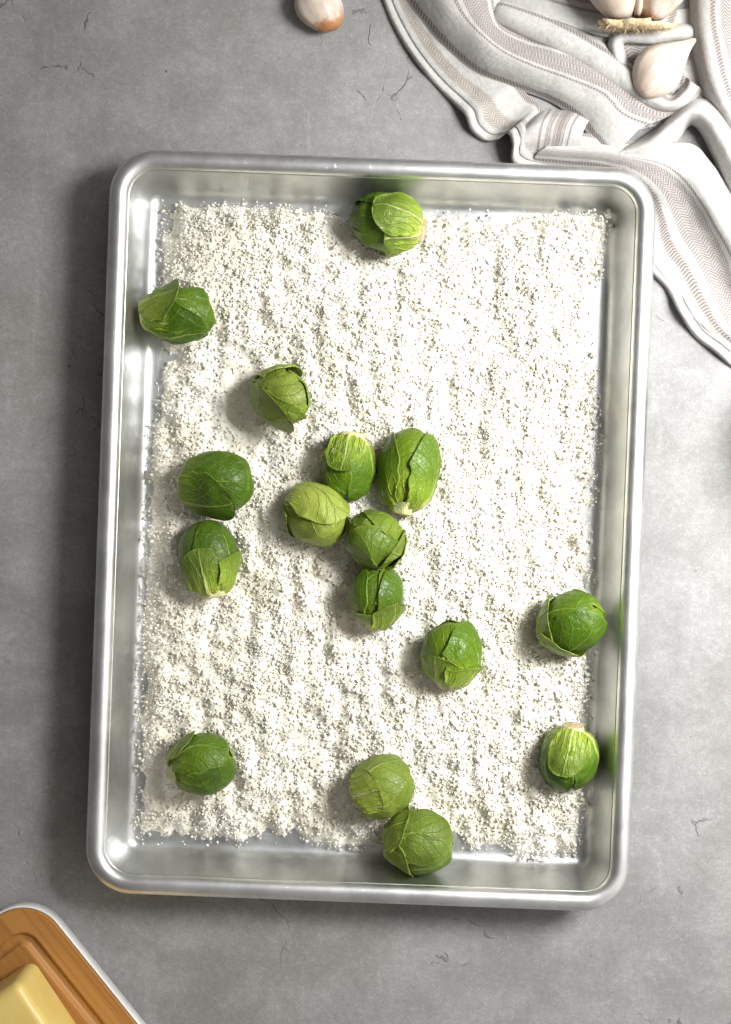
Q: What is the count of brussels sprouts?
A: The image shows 16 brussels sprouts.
